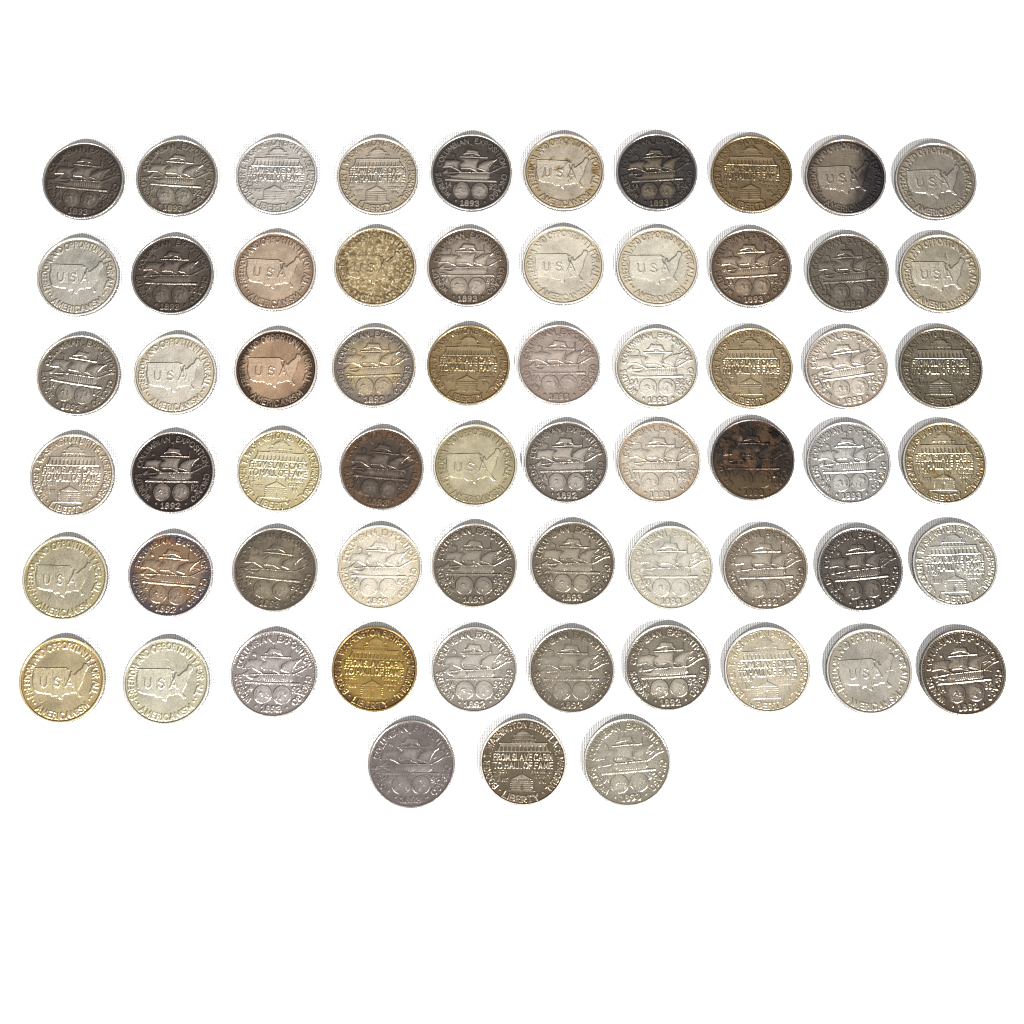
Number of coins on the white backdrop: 63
